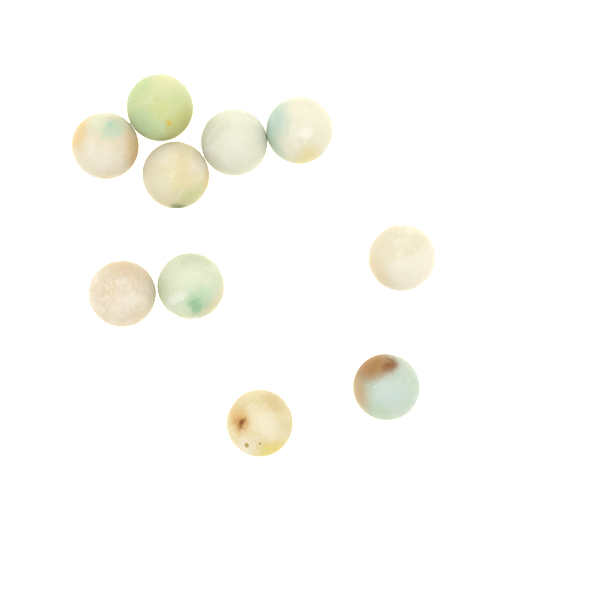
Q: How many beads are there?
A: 10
